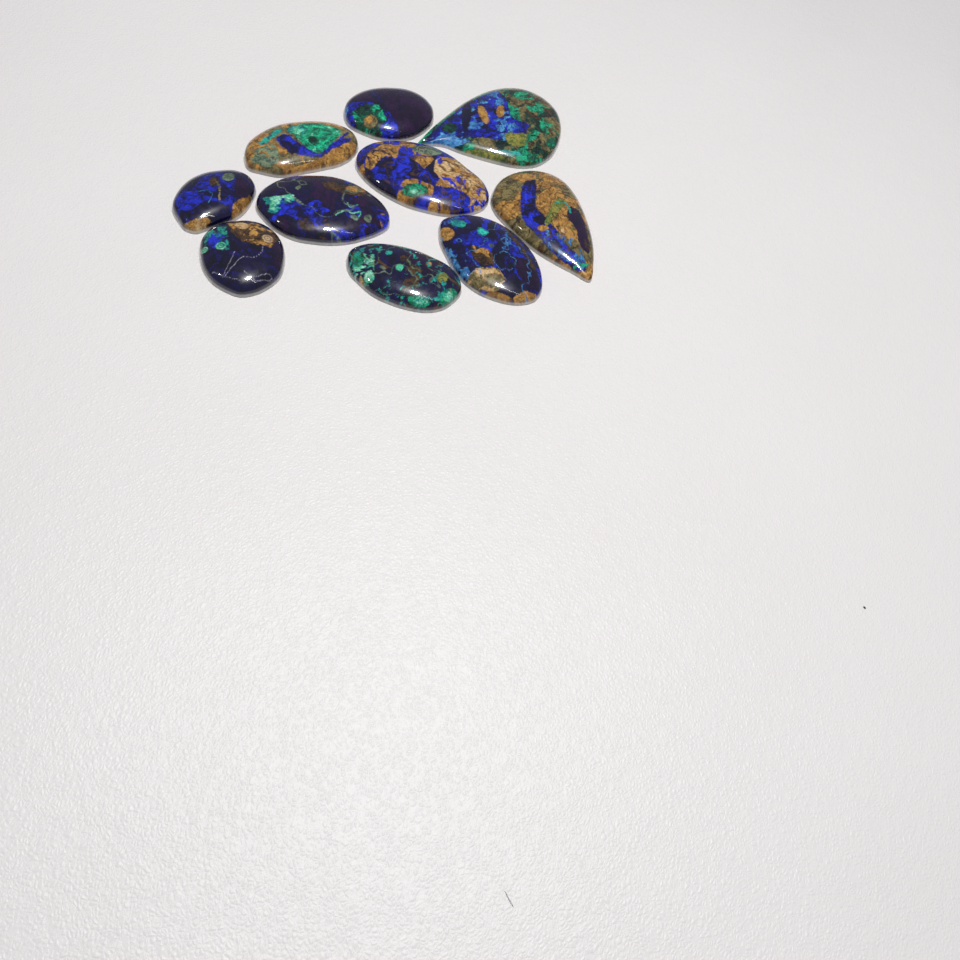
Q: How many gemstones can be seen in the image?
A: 10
